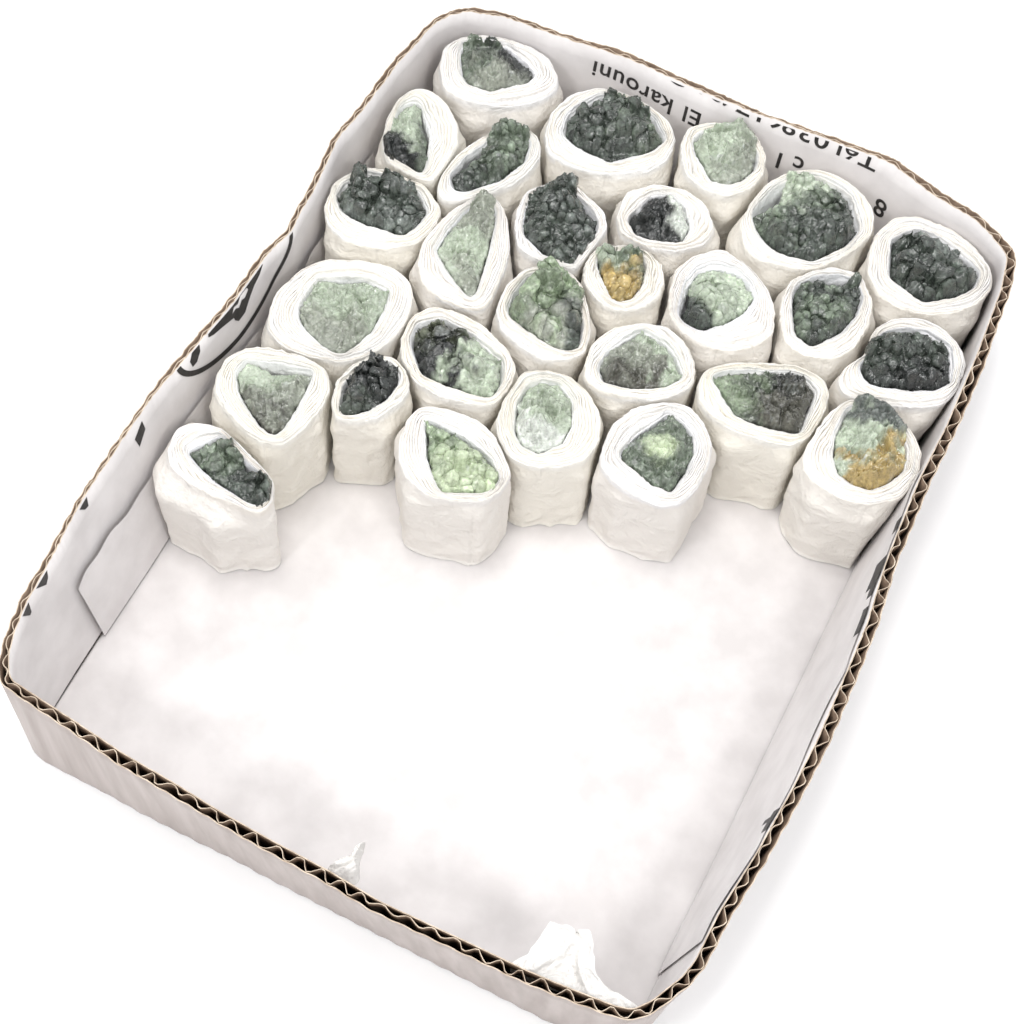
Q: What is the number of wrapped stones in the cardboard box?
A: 27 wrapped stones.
